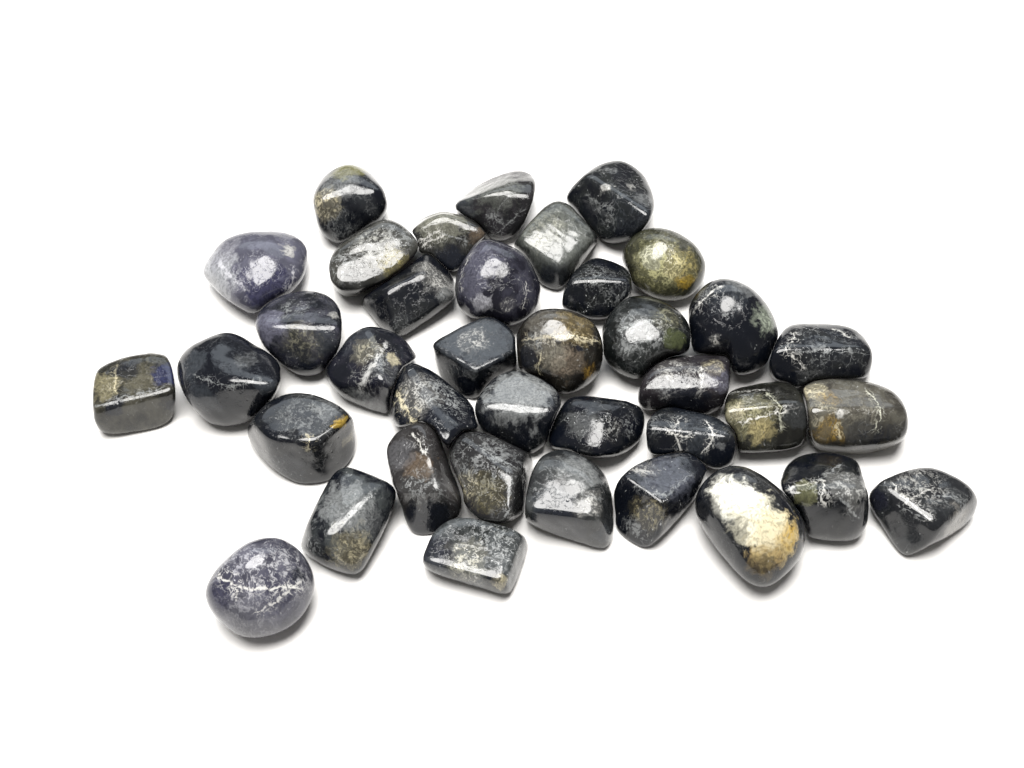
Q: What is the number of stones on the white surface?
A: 38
